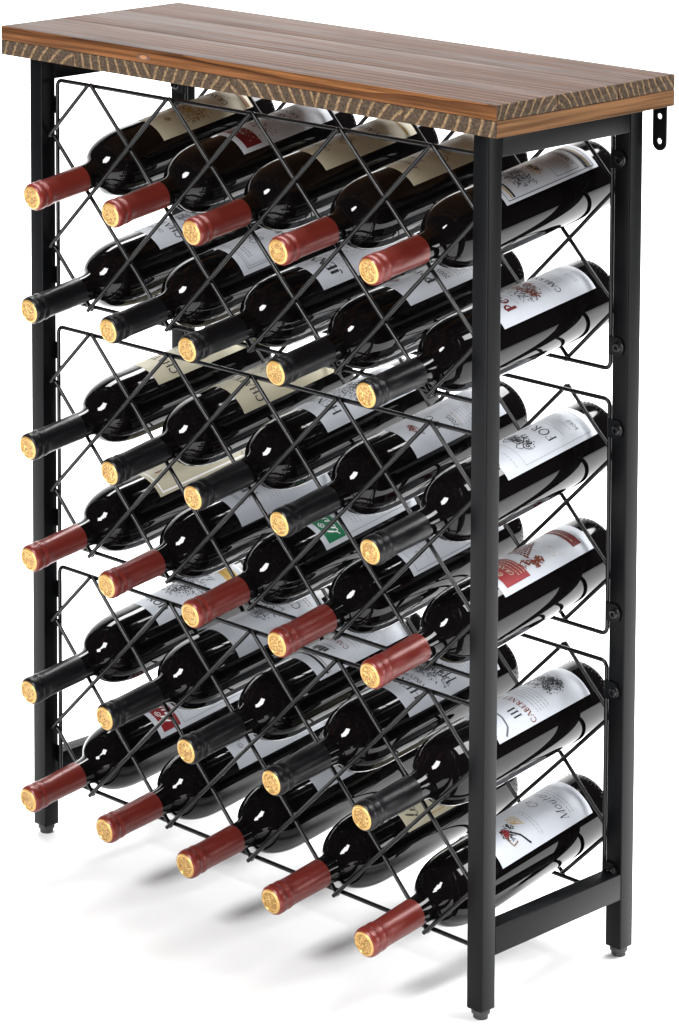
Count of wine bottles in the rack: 30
